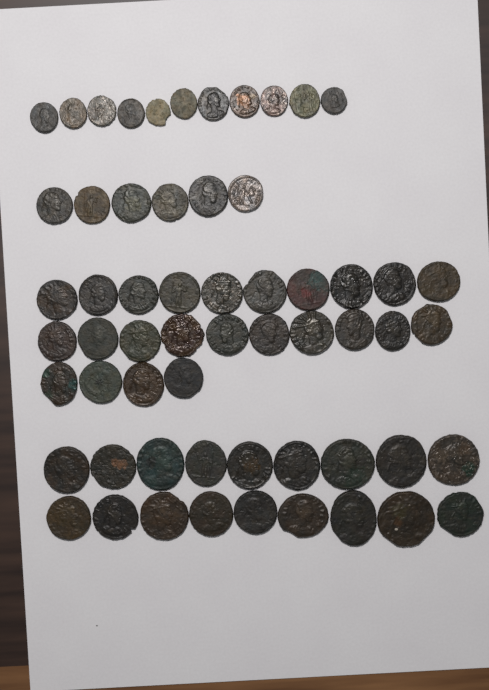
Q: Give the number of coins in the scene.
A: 59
